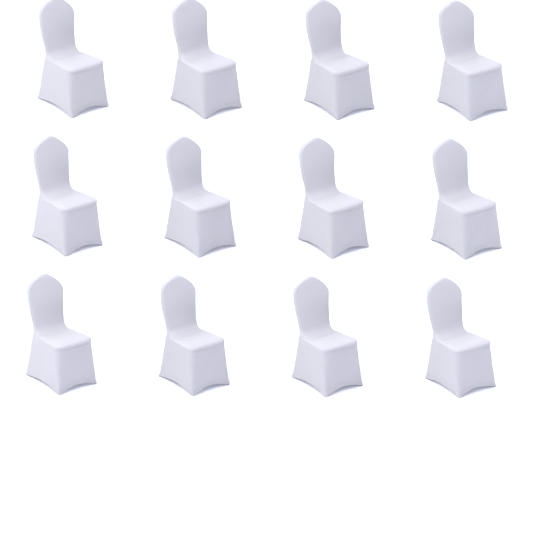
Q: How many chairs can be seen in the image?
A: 12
